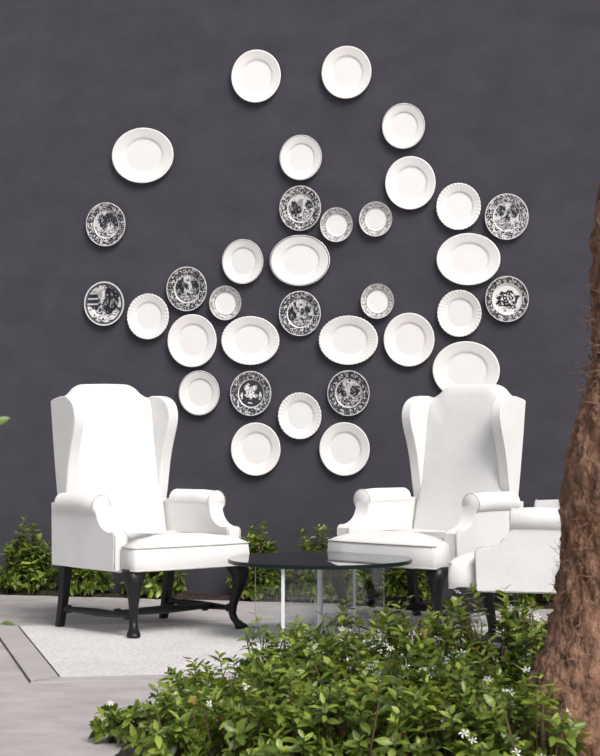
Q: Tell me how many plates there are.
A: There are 34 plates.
